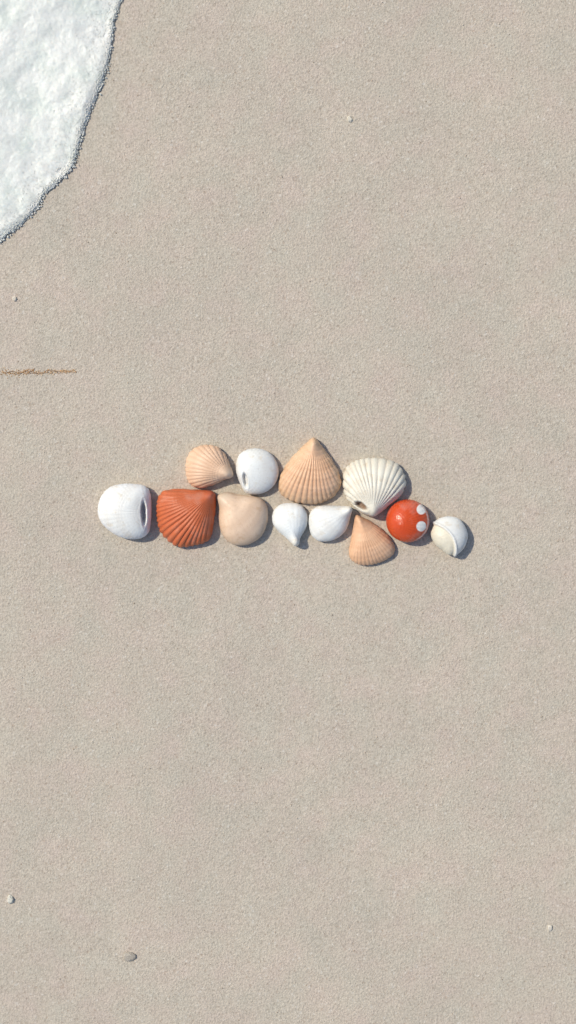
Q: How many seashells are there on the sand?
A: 12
